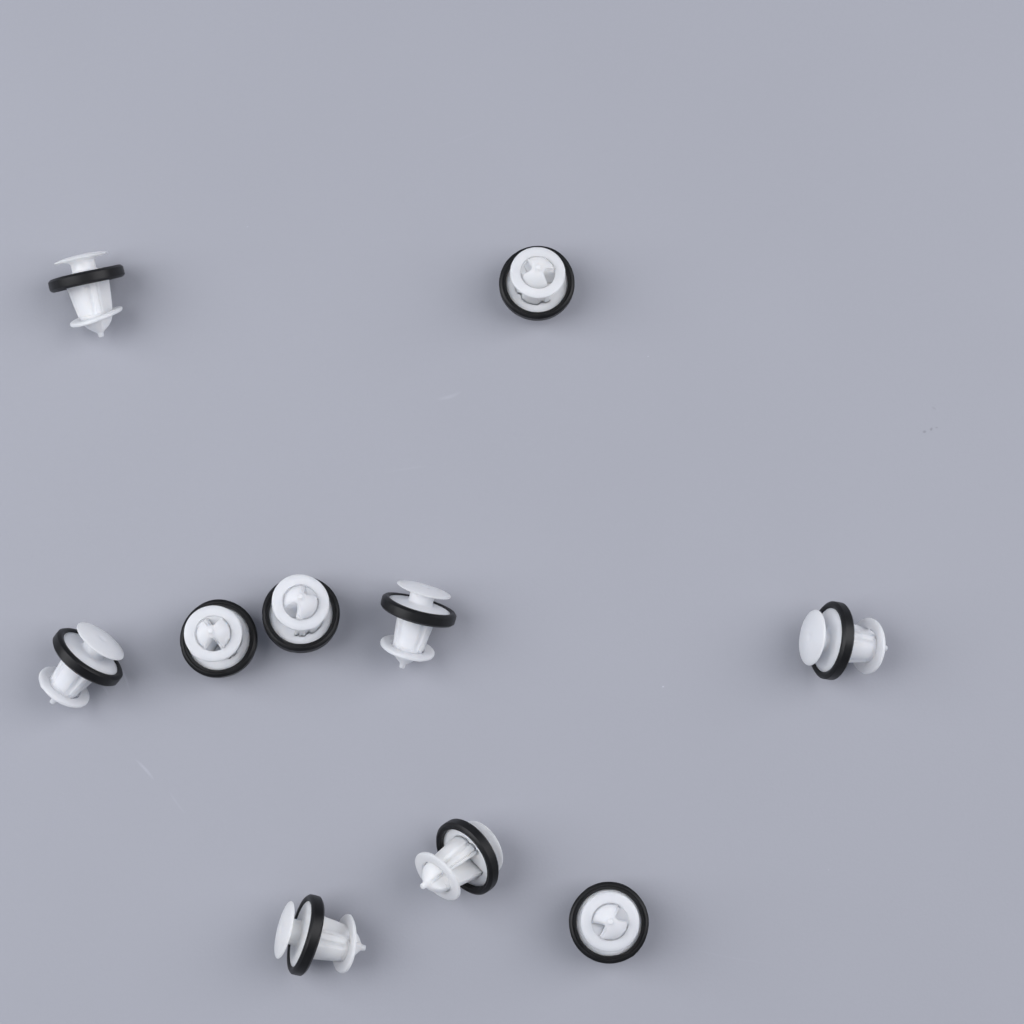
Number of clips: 10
